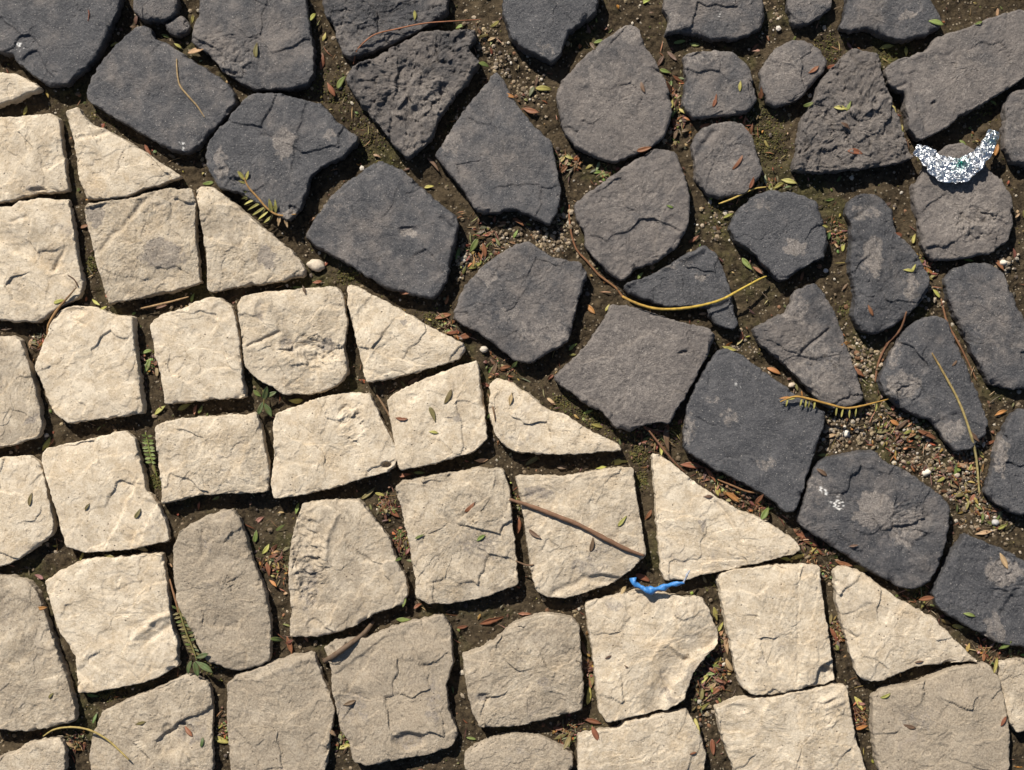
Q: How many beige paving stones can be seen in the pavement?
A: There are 37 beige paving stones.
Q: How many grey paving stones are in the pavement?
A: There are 35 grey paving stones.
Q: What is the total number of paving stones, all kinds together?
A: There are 72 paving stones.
